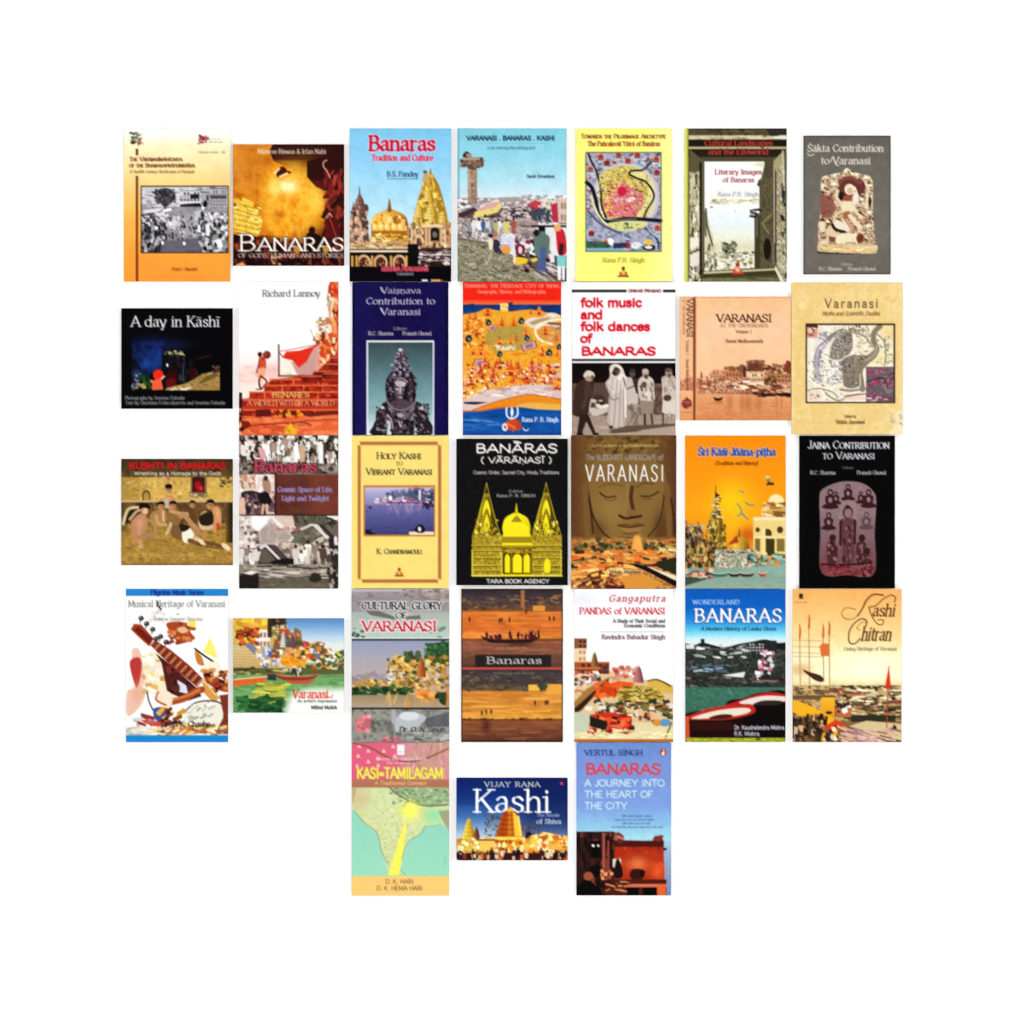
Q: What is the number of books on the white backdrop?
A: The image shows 31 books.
